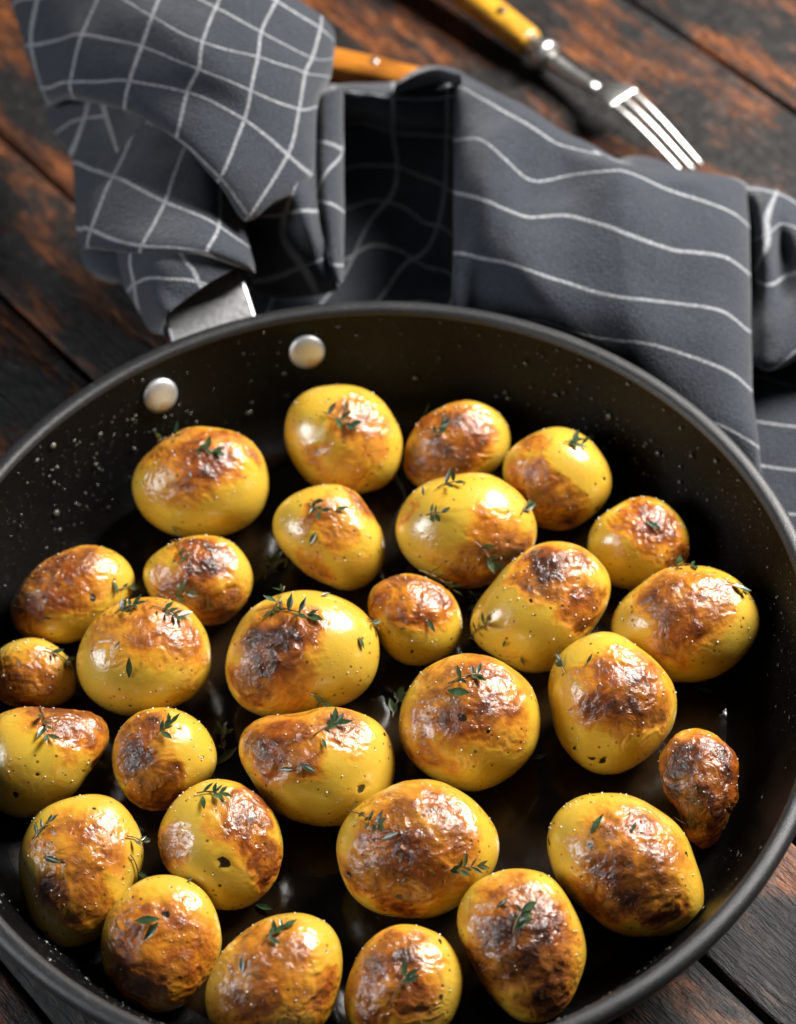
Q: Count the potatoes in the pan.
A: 29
